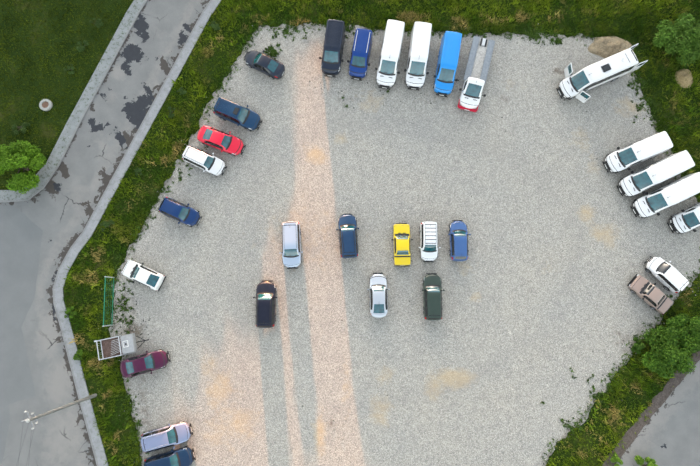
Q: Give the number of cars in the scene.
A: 19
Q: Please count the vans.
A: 10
